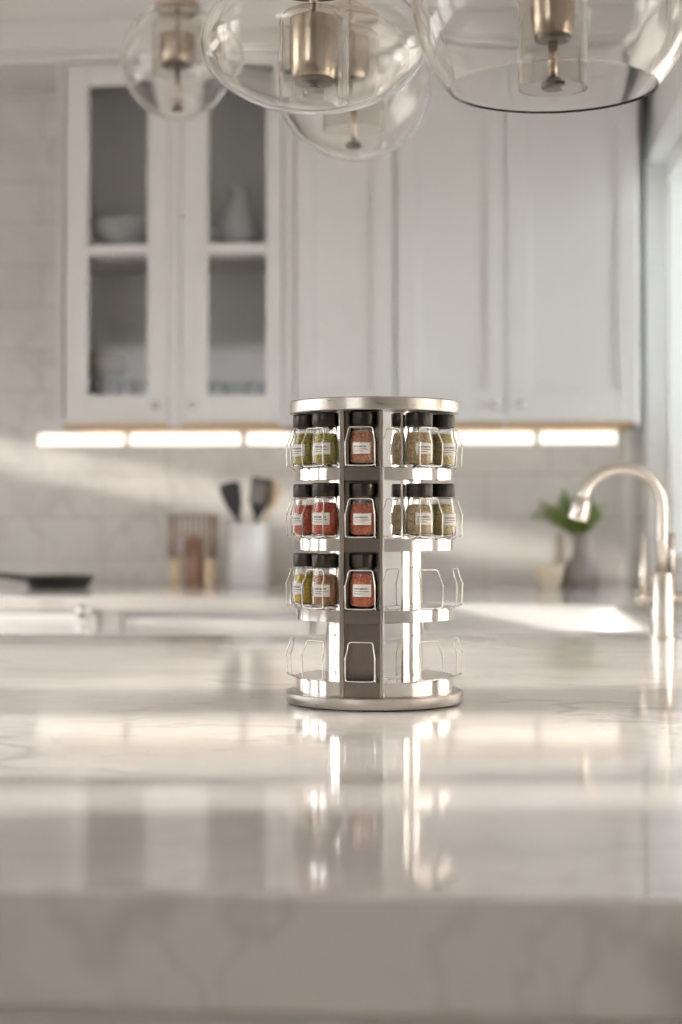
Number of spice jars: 13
